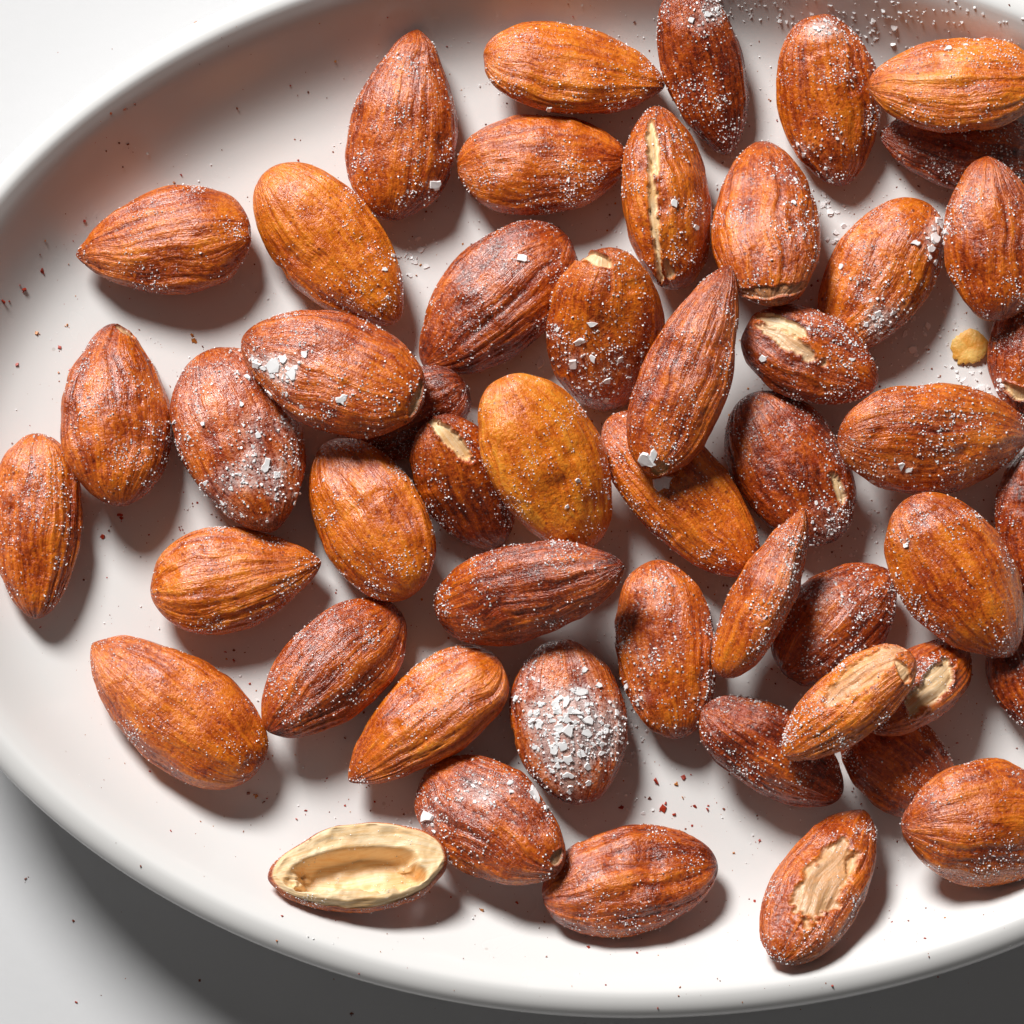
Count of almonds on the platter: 50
